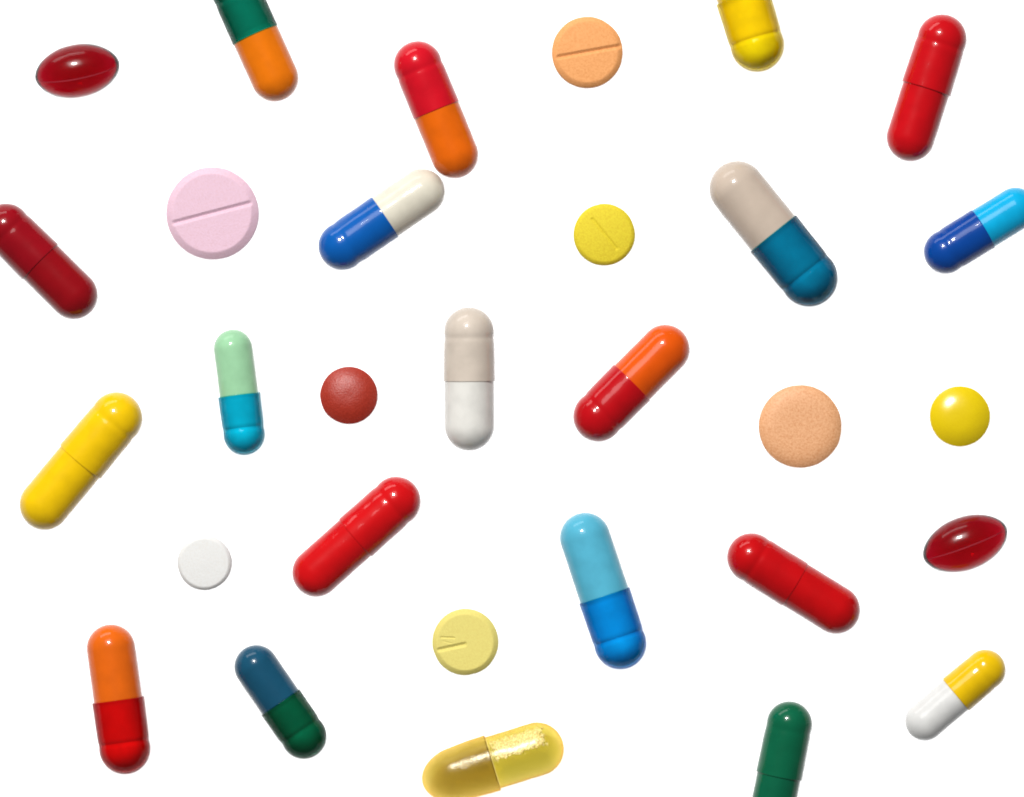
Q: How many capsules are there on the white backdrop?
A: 20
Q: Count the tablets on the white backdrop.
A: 8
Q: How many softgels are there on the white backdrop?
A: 2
